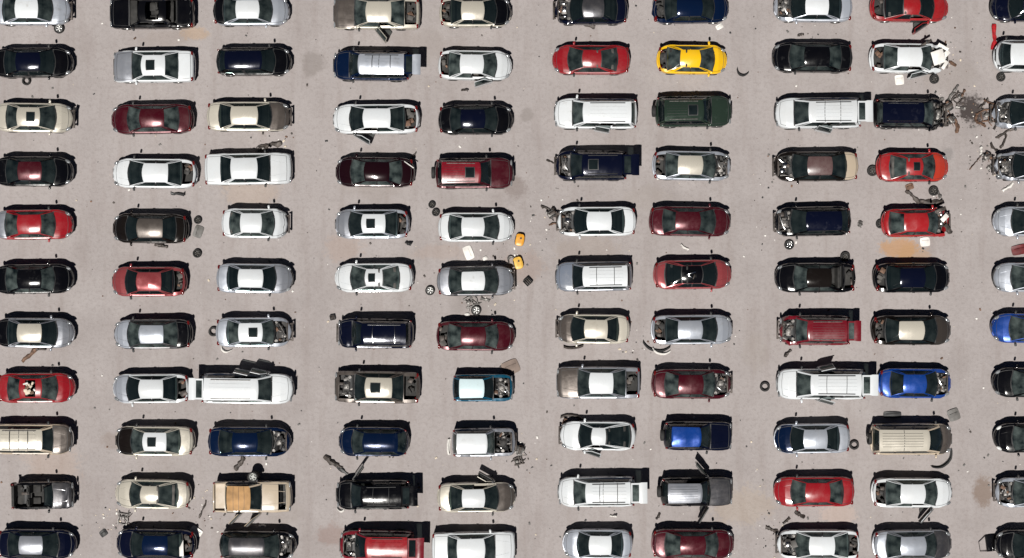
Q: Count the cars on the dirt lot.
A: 110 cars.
